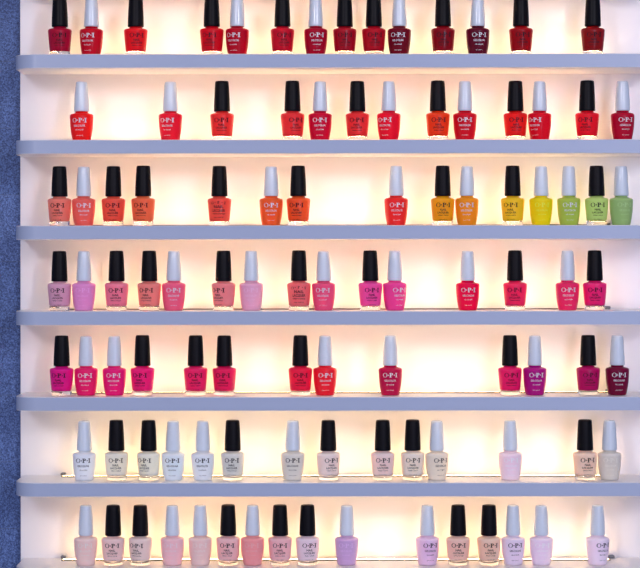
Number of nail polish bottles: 100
